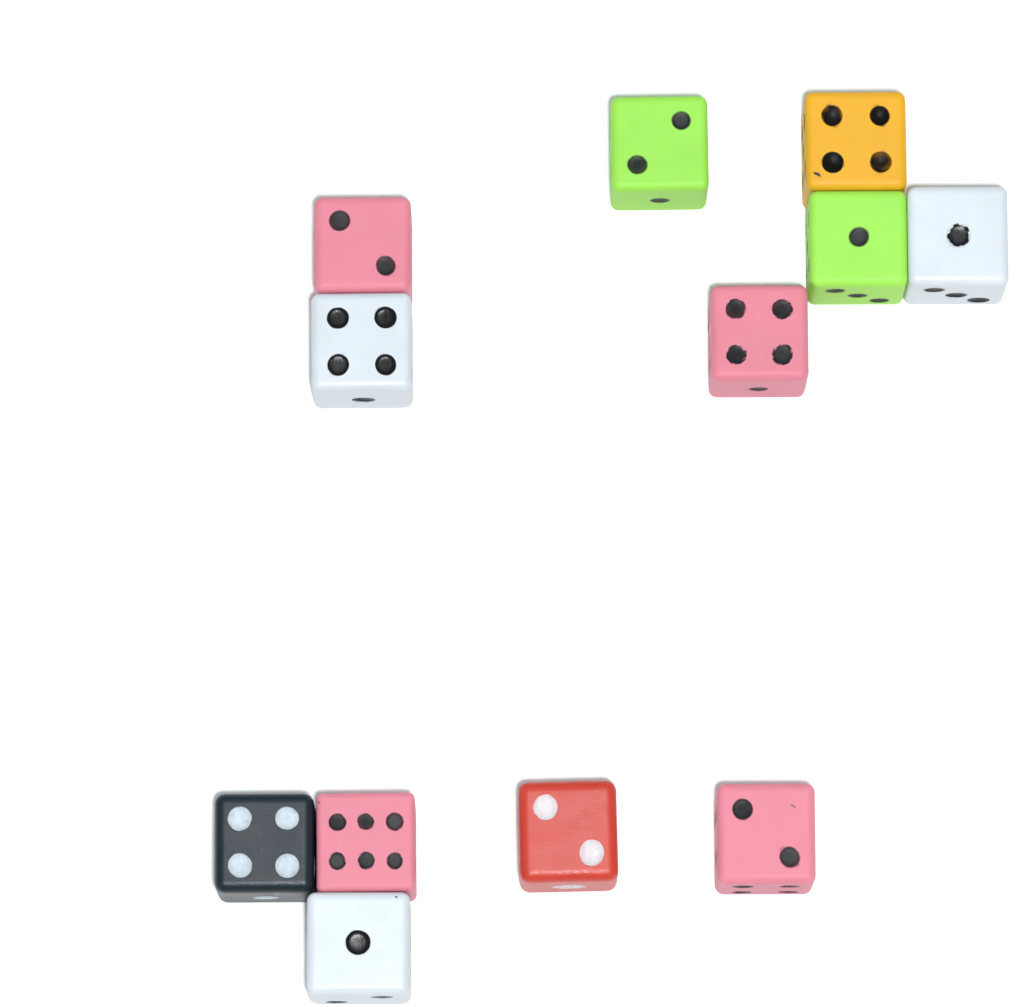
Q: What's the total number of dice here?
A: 12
